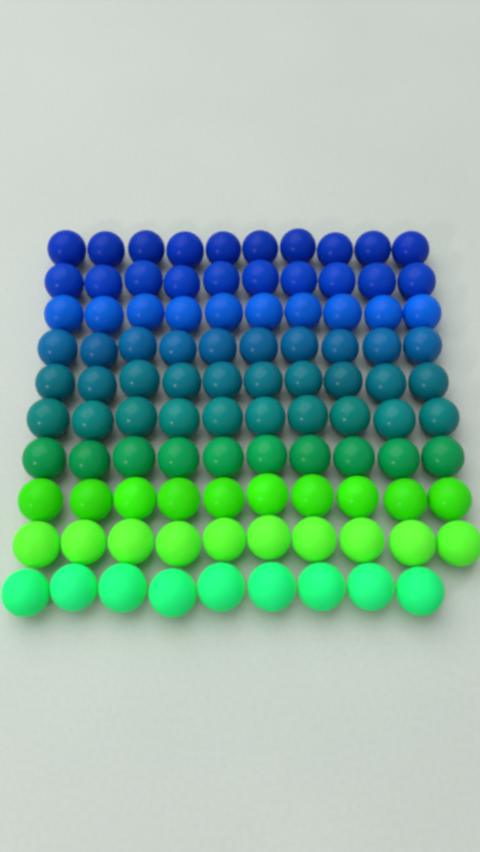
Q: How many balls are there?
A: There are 99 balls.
